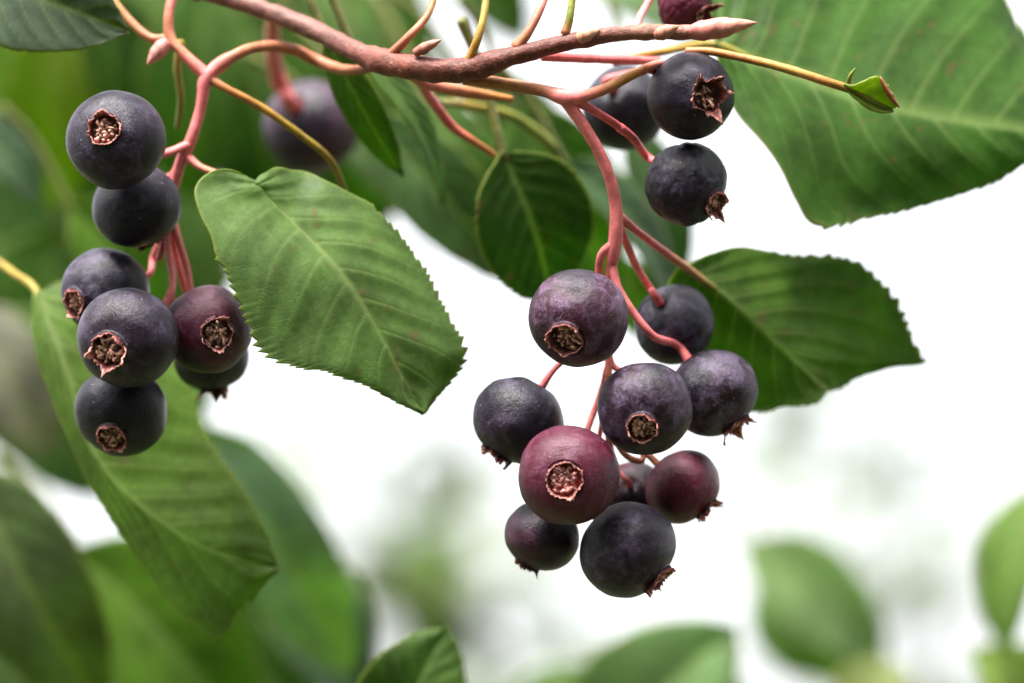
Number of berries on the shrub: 22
